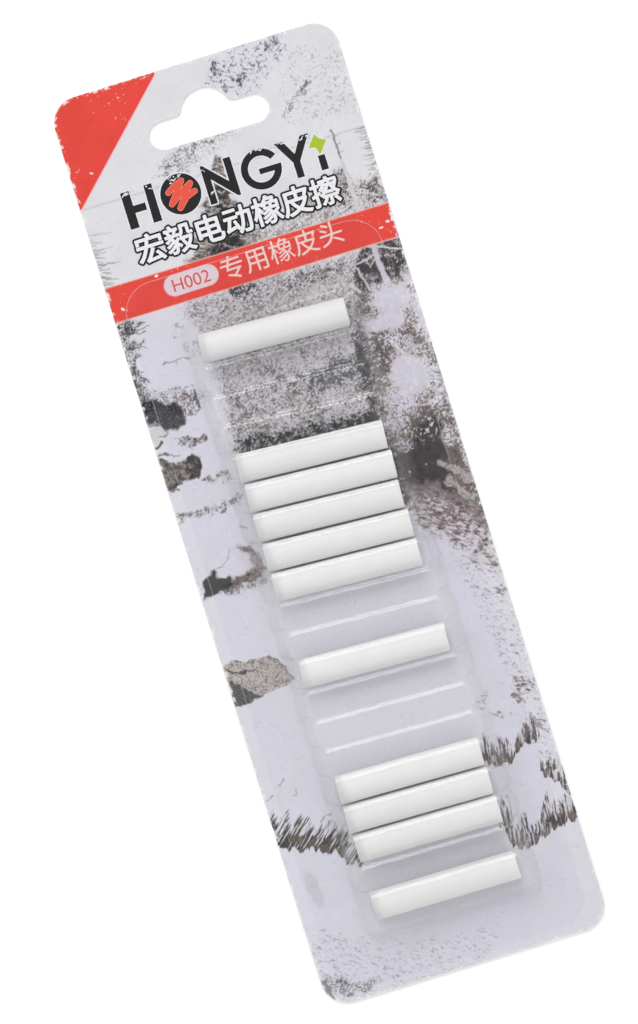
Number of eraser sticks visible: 11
